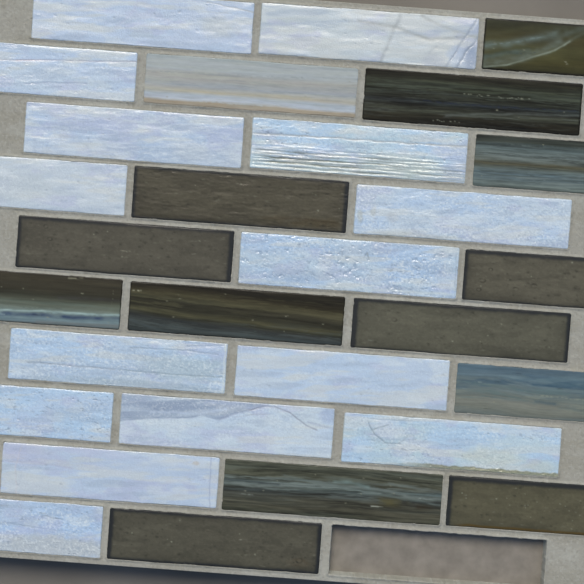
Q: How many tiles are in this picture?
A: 29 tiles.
